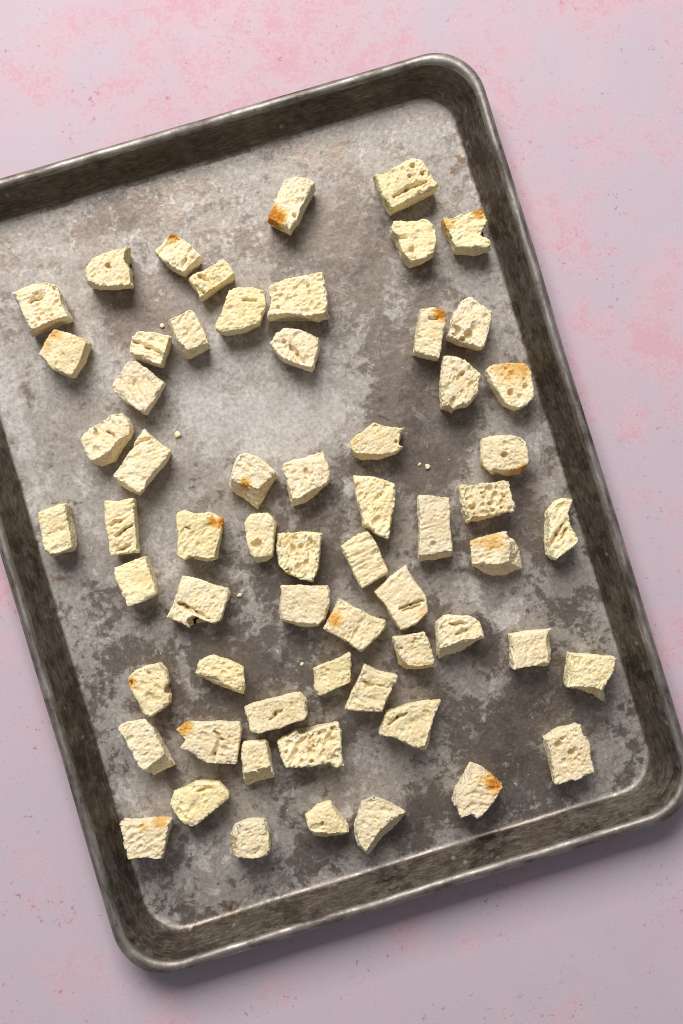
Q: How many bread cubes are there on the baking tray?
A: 62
